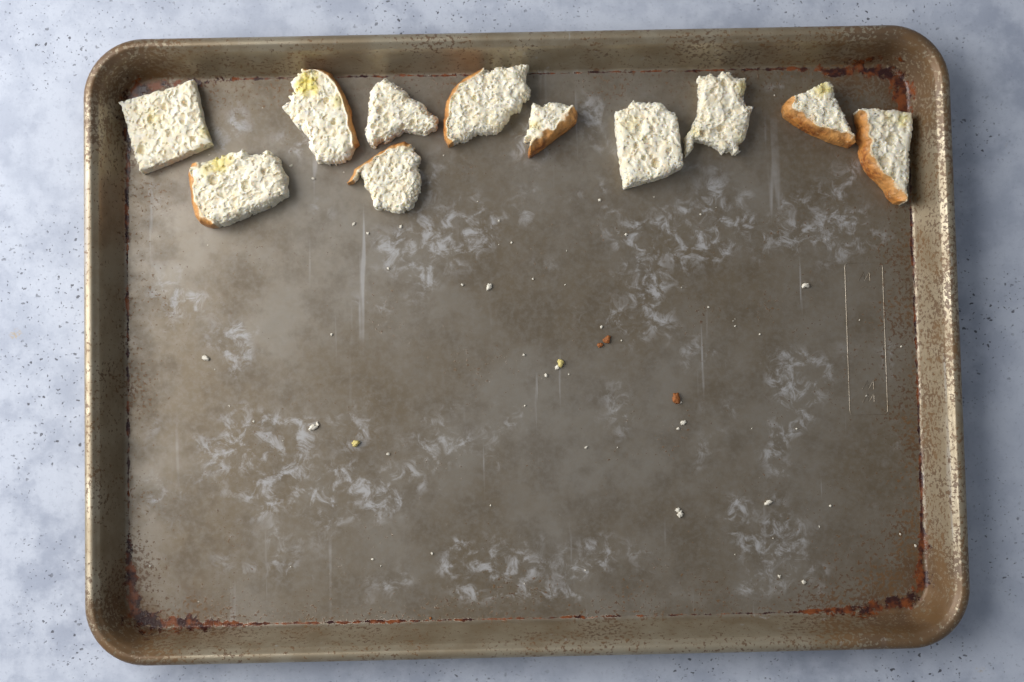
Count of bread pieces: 11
